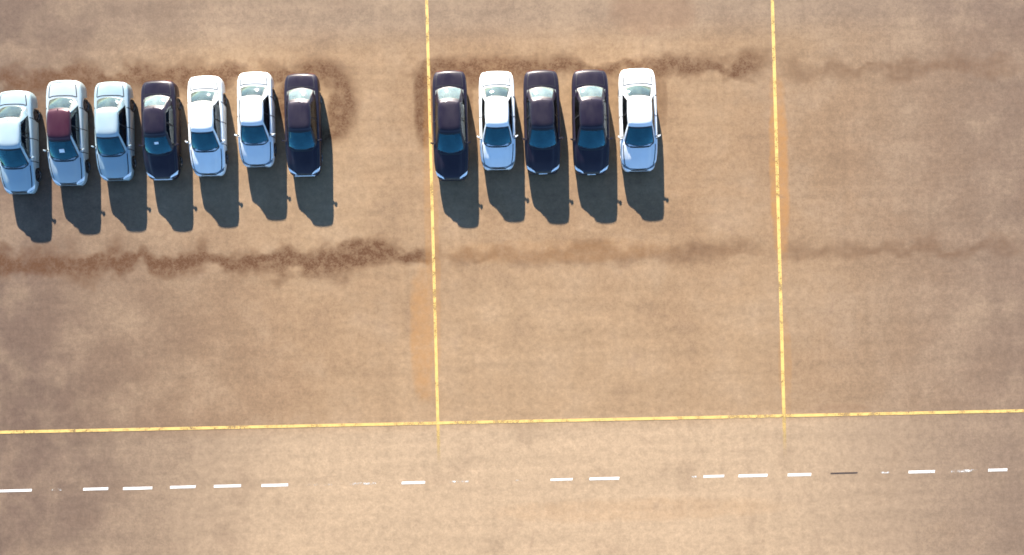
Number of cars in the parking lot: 12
